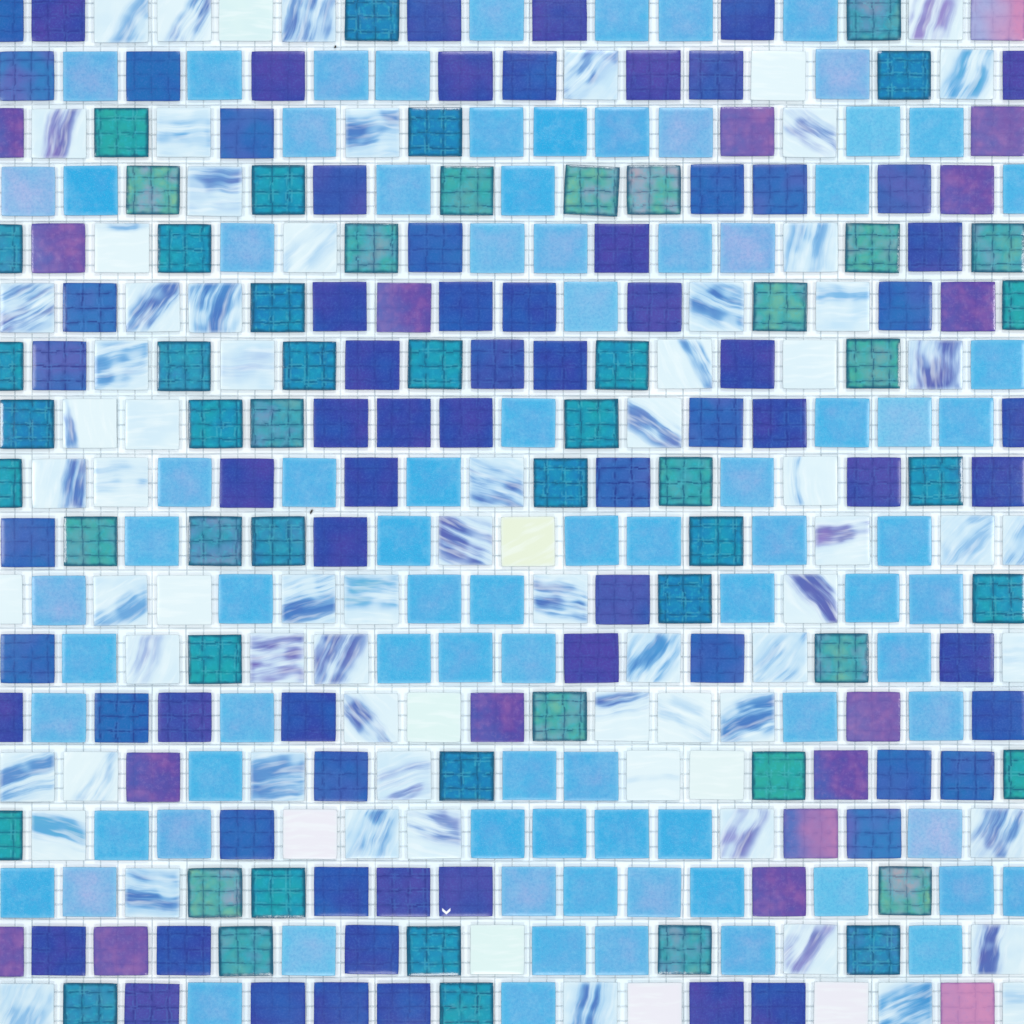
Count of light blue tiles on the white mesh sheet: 85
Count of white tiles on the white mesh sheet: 78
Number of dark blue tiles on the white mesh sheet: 72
